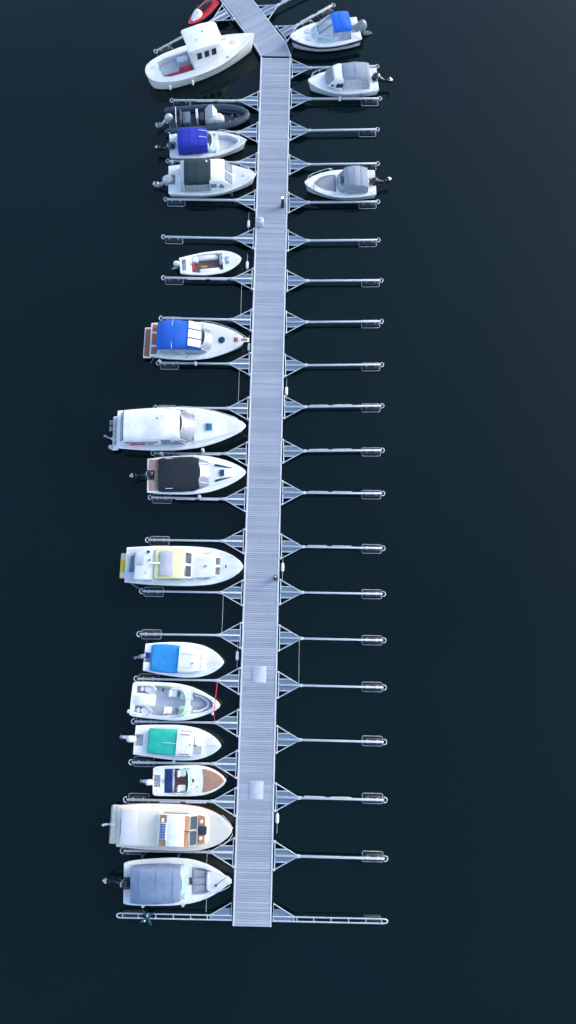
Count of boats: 18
